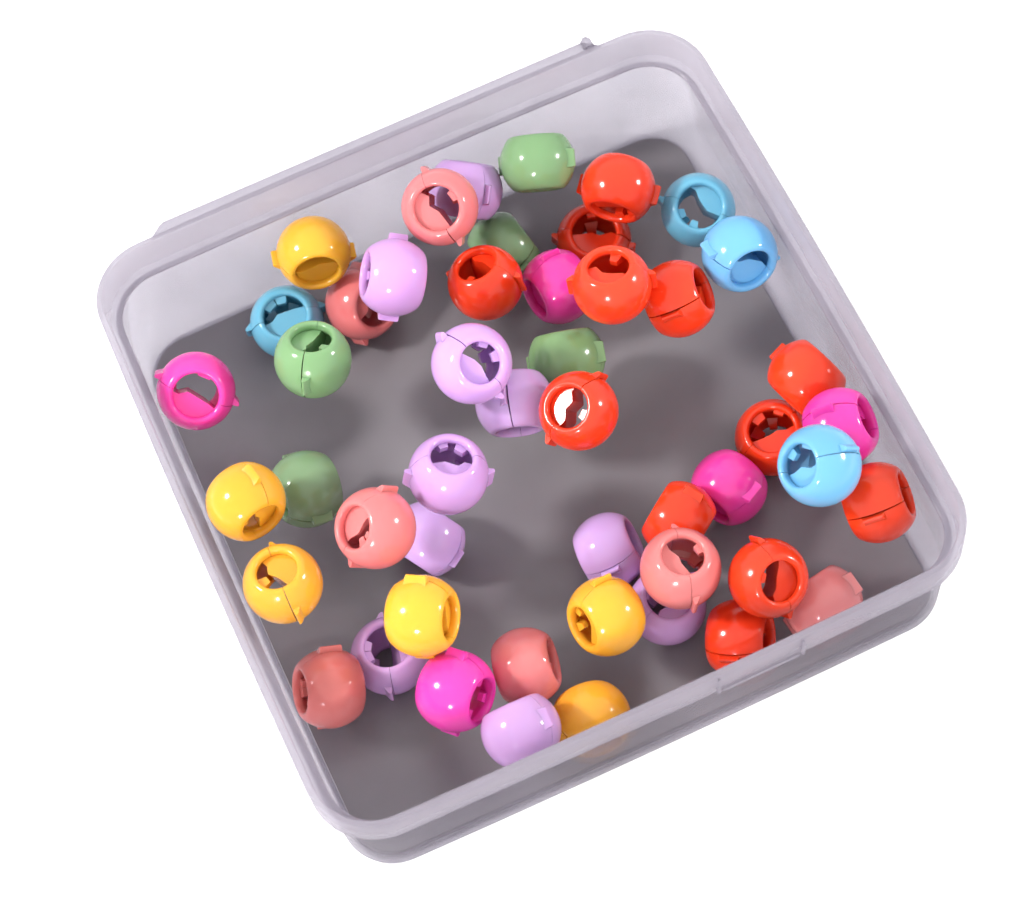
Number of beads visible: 49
